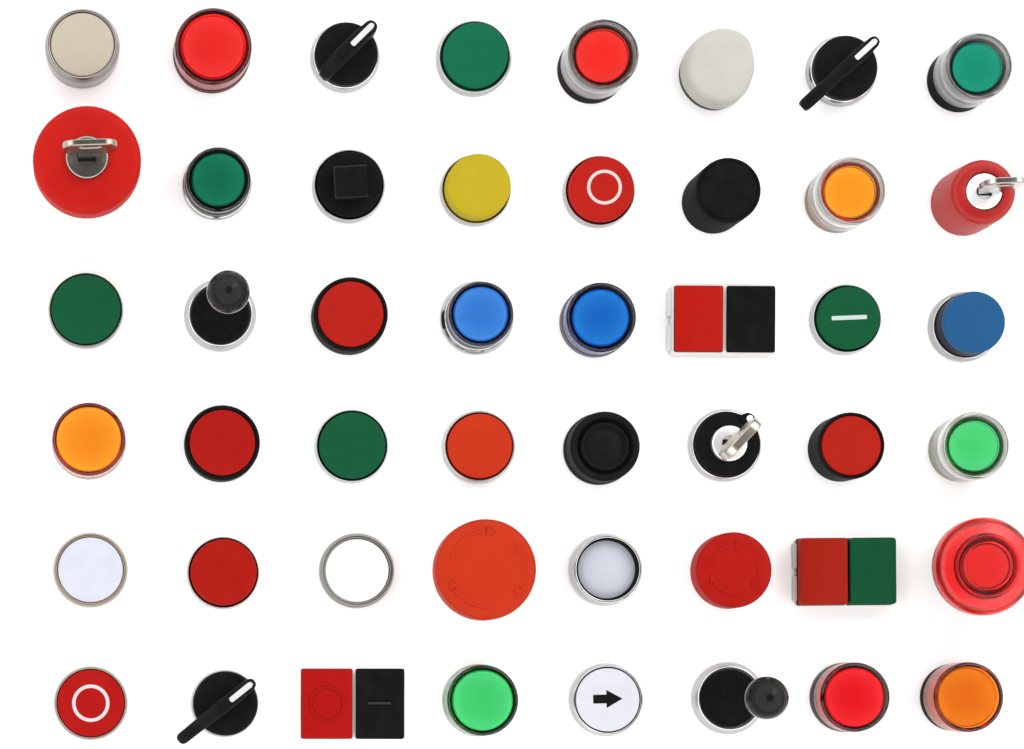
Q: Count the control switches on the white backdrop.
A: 48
